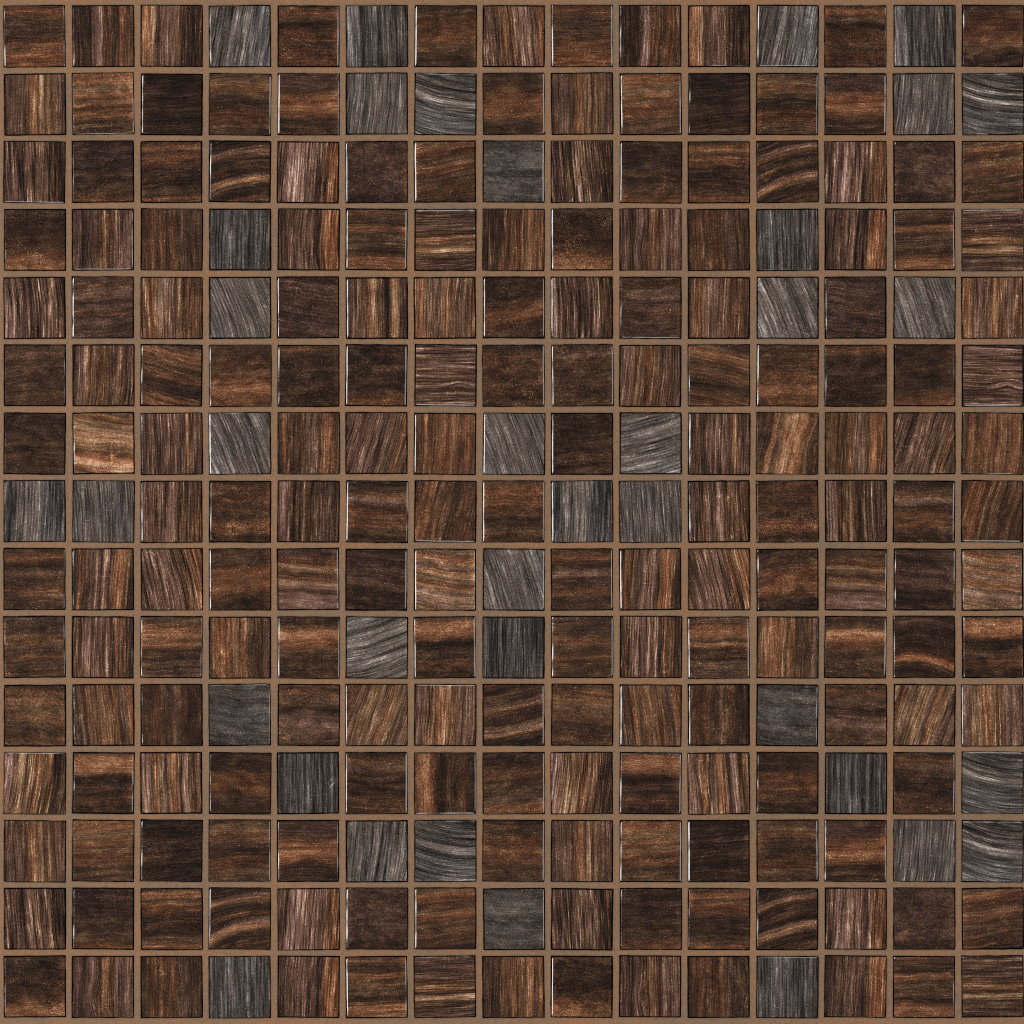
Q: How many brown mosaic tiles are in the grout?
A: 189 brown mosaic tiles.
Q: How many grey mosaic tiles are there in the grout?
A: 36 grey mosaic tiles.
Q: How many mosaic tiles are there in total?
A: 225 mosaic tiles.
